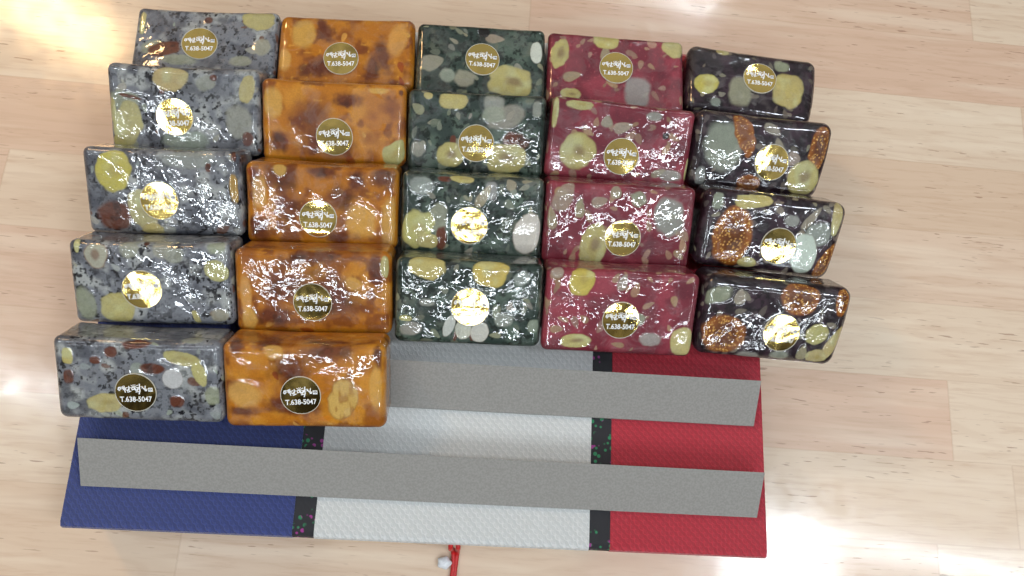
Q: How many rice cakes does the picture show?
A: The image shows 22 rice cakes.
